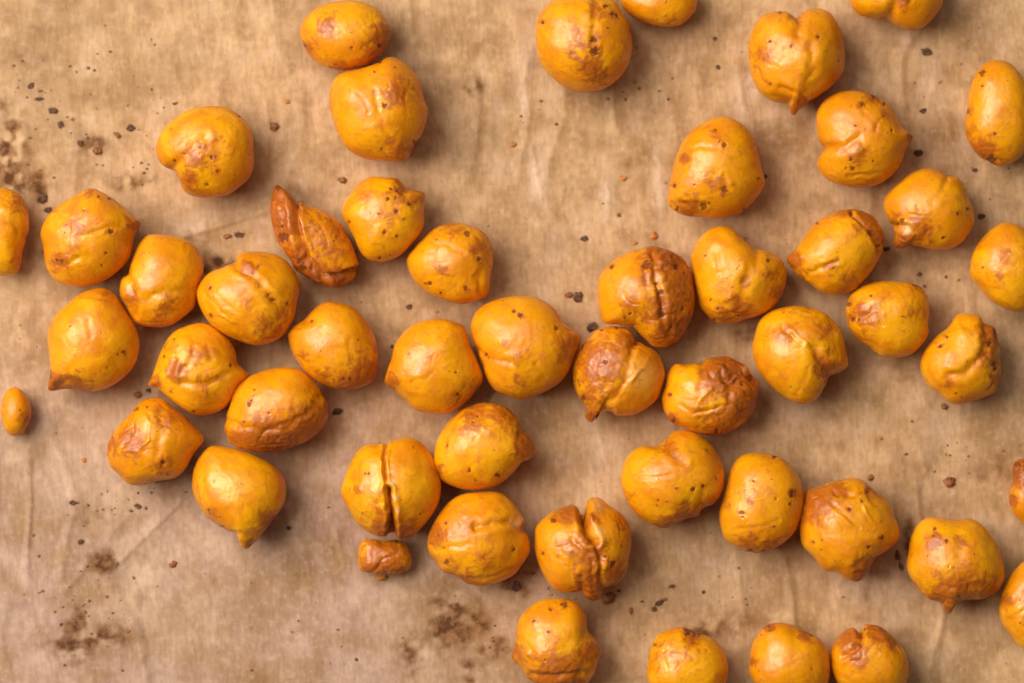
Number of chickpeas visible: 51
